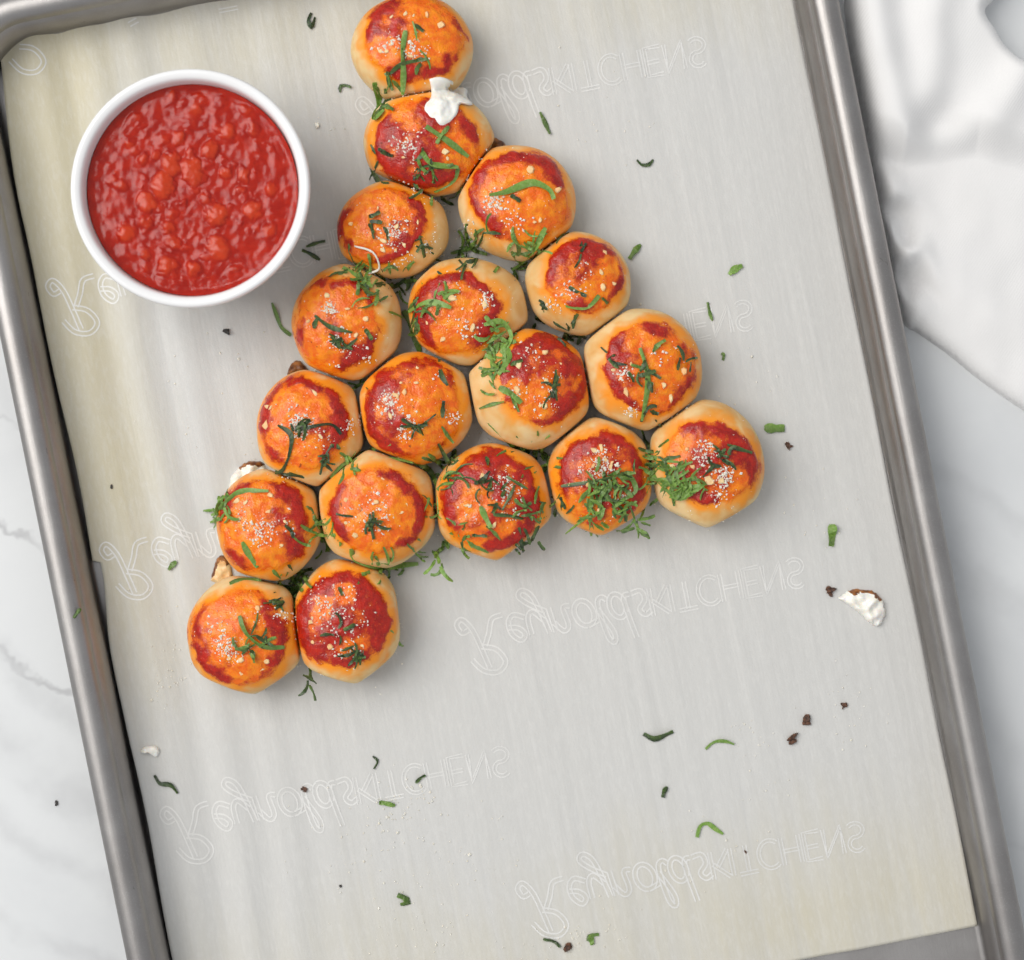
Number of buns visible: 18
